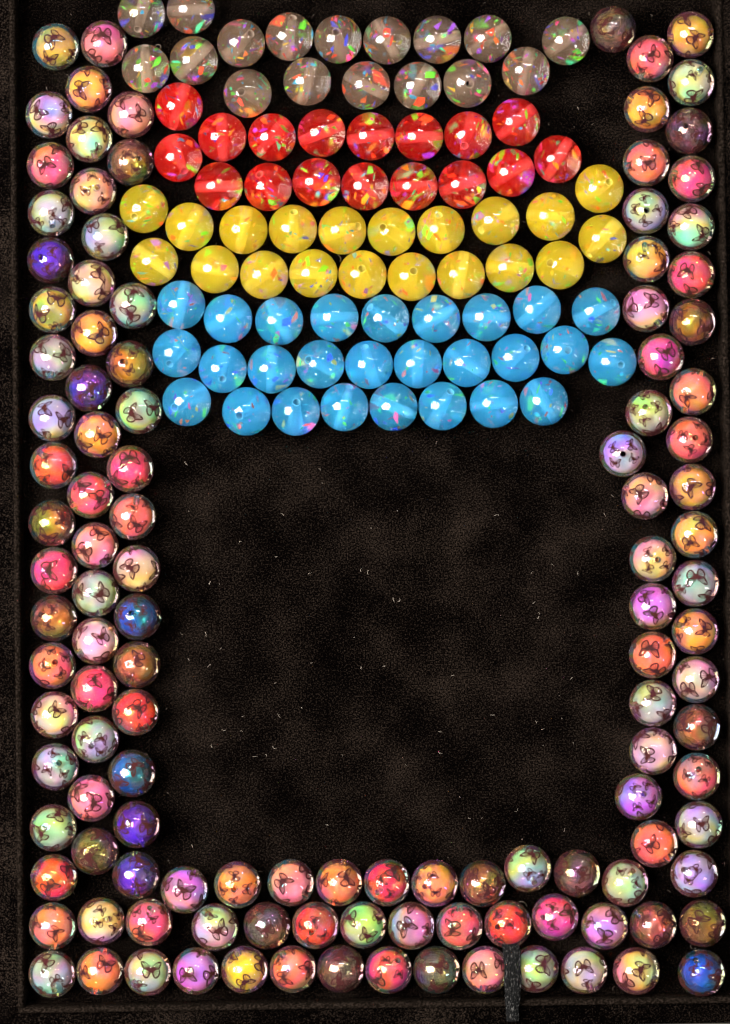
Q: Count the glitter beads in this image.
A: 81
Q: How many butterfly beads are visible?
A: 122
